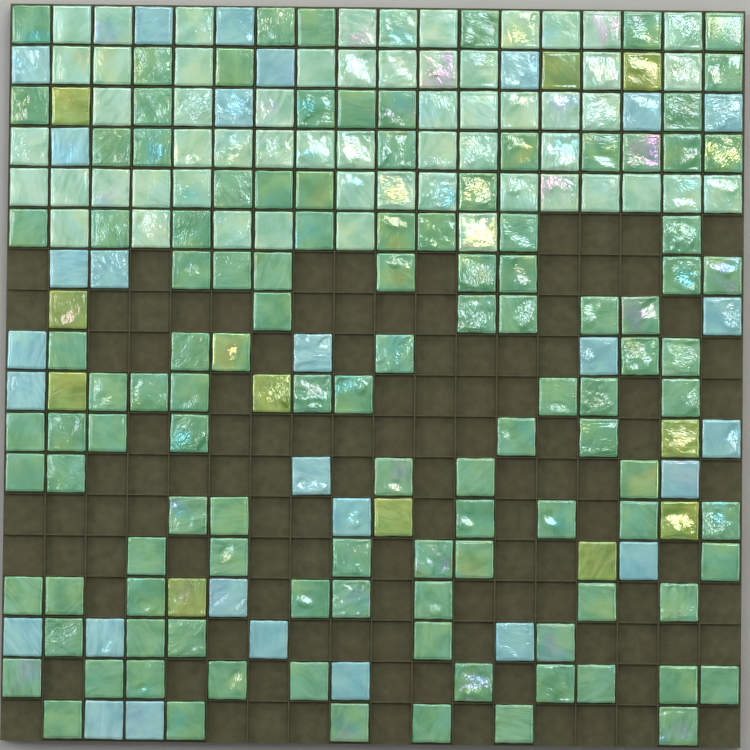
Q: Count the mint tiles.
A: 57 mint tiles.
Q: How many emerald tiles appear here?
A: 114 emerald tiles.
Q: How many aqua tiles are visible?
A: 29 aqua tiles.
